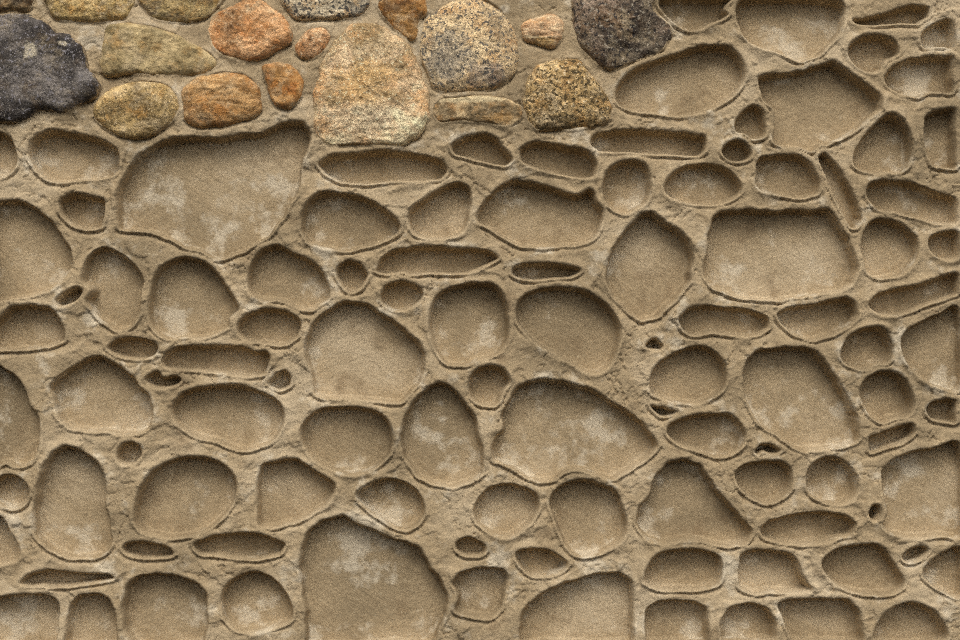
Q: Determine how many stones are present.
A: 18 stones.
